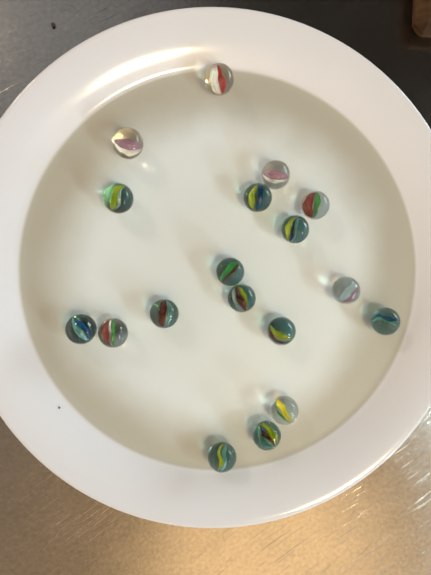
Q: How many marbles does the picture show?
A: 18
